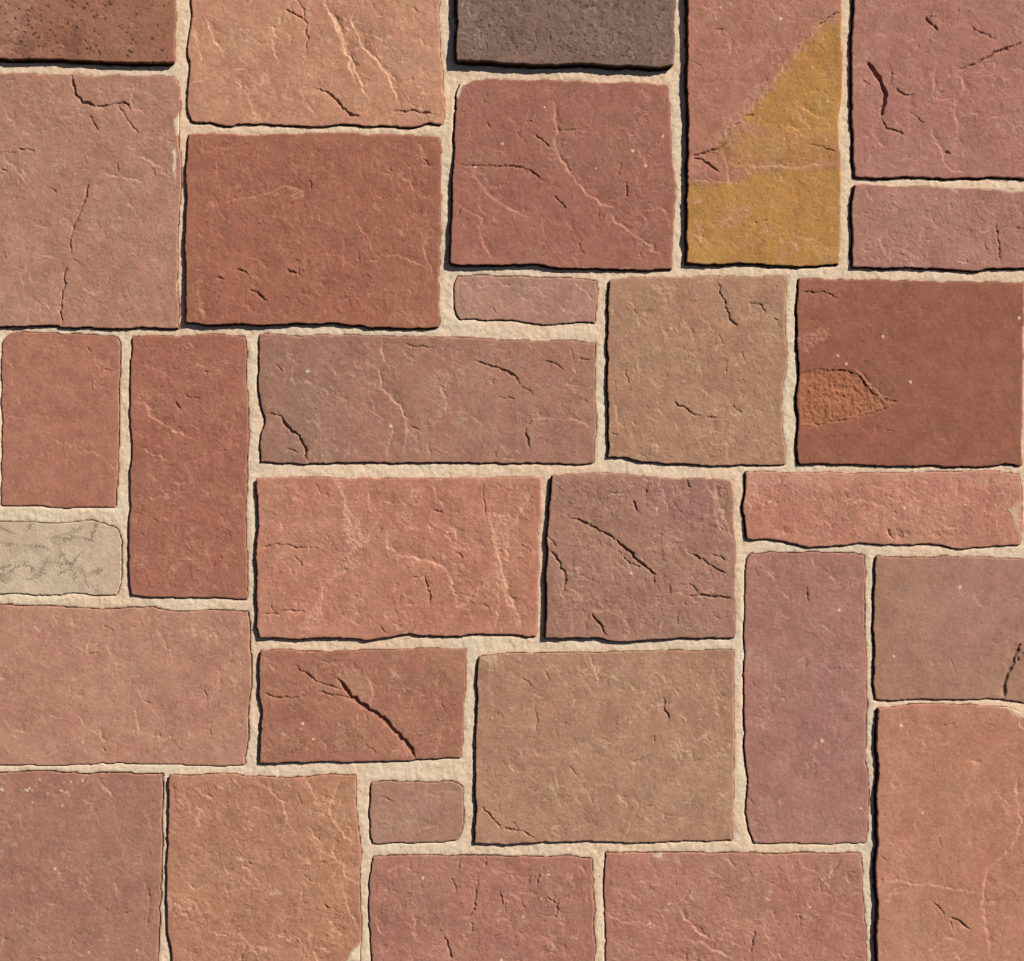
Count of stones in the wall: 30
